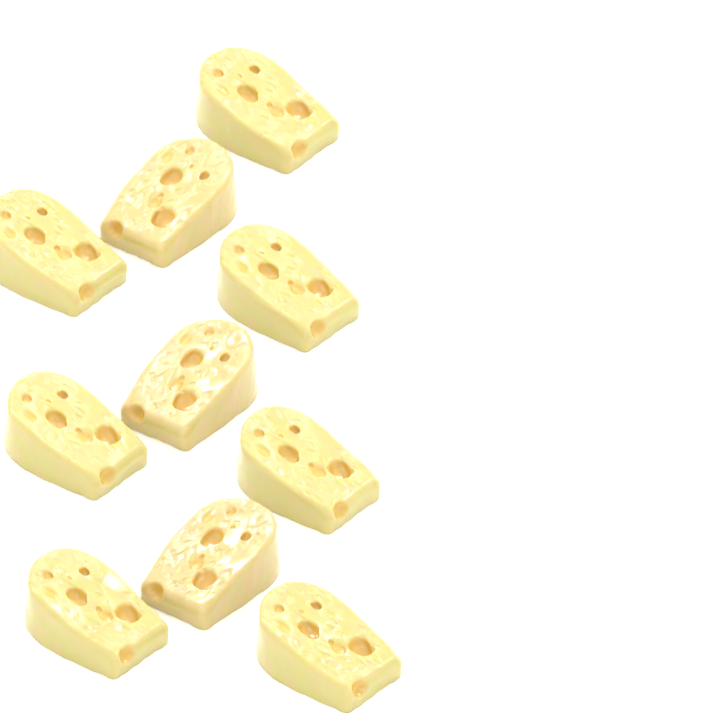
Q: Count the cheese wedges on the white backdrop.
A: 10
